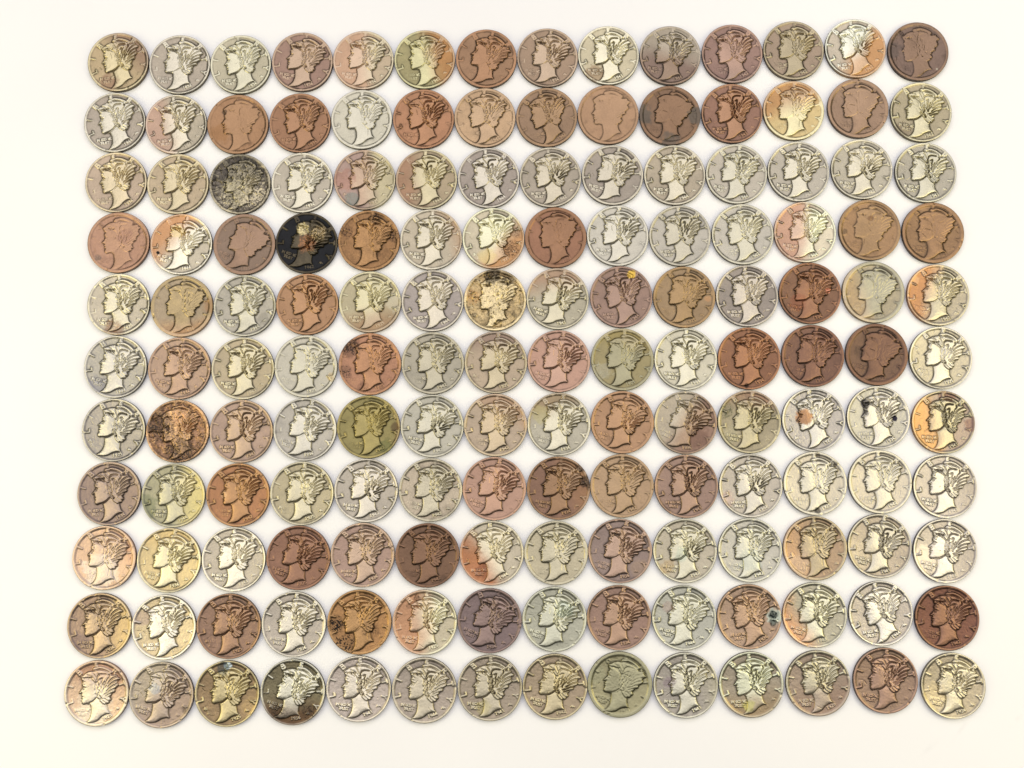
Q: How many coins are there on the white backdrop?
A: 154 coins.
